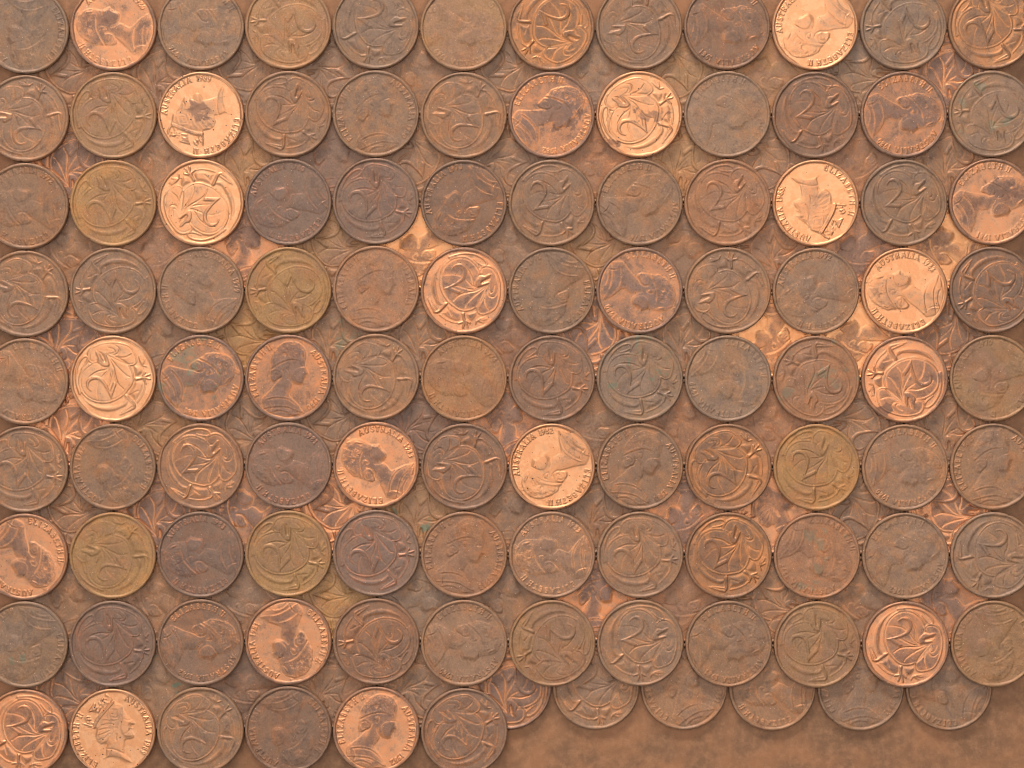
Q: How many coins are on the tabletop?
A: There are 190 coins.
